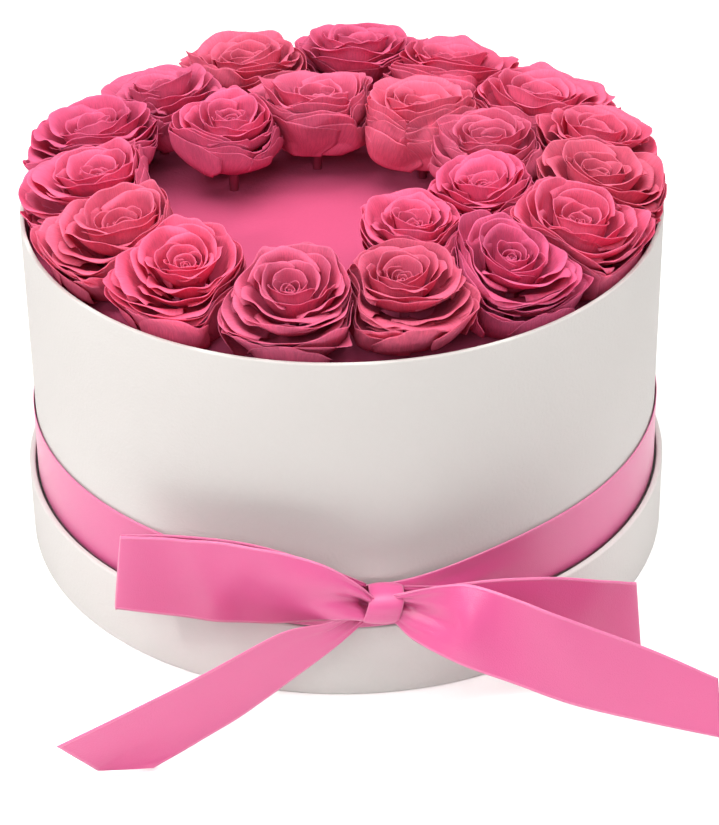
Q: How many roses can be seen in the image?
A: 21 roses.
